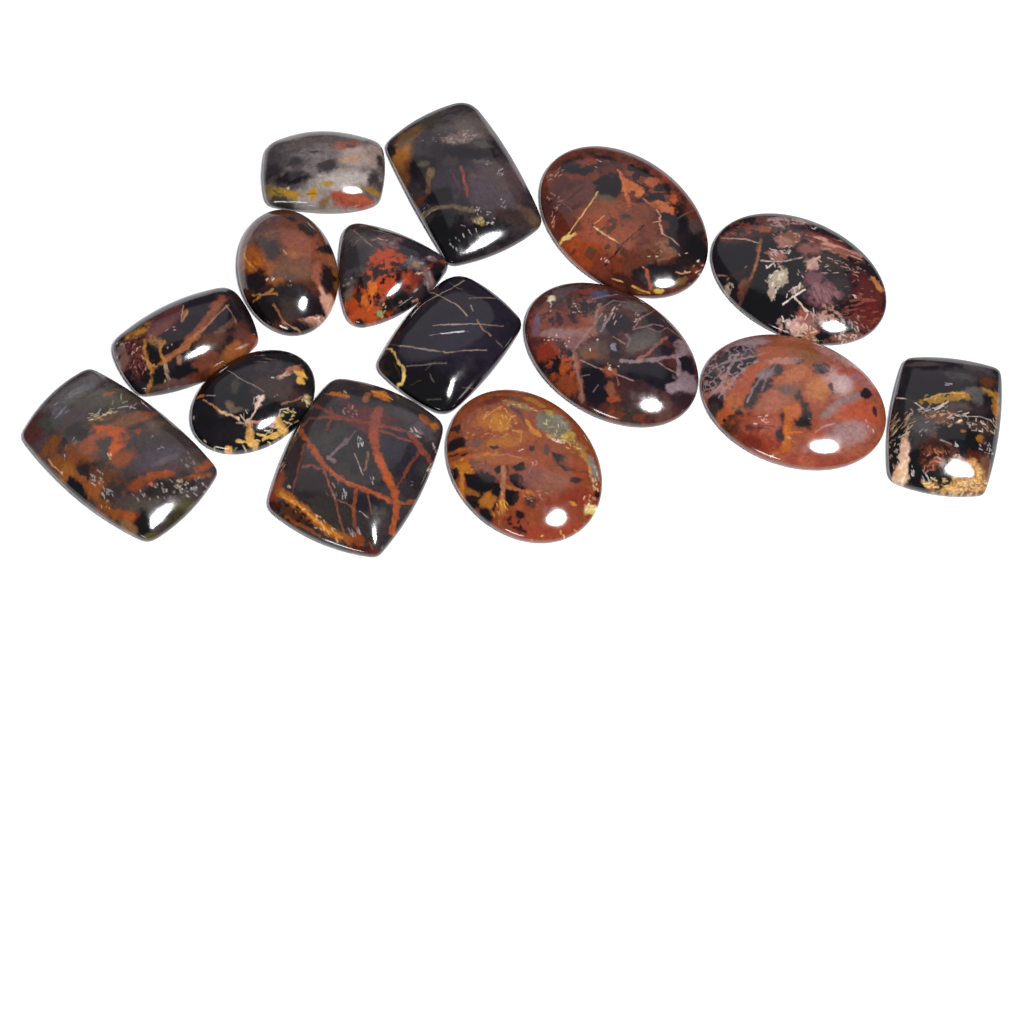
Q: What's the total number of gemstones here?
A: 15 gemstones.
